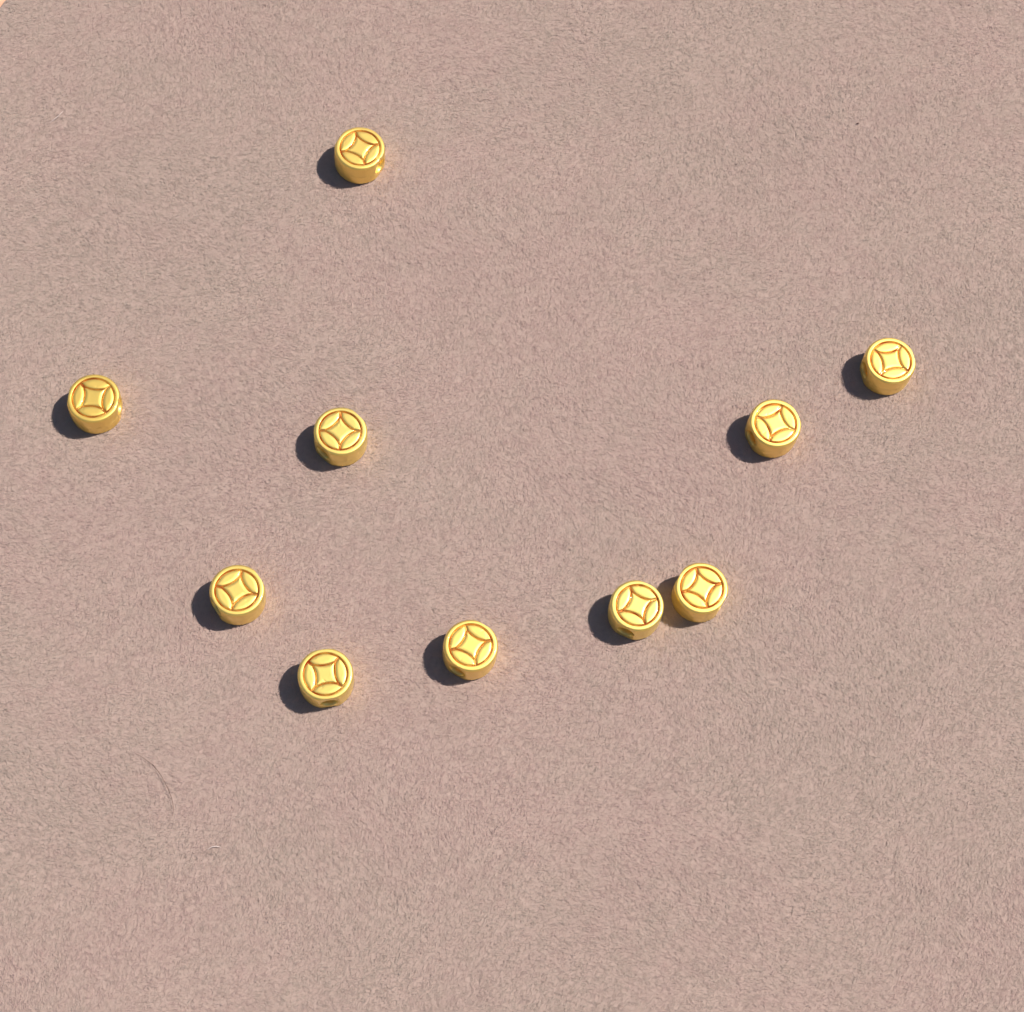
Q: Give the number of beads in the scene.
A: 10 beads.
